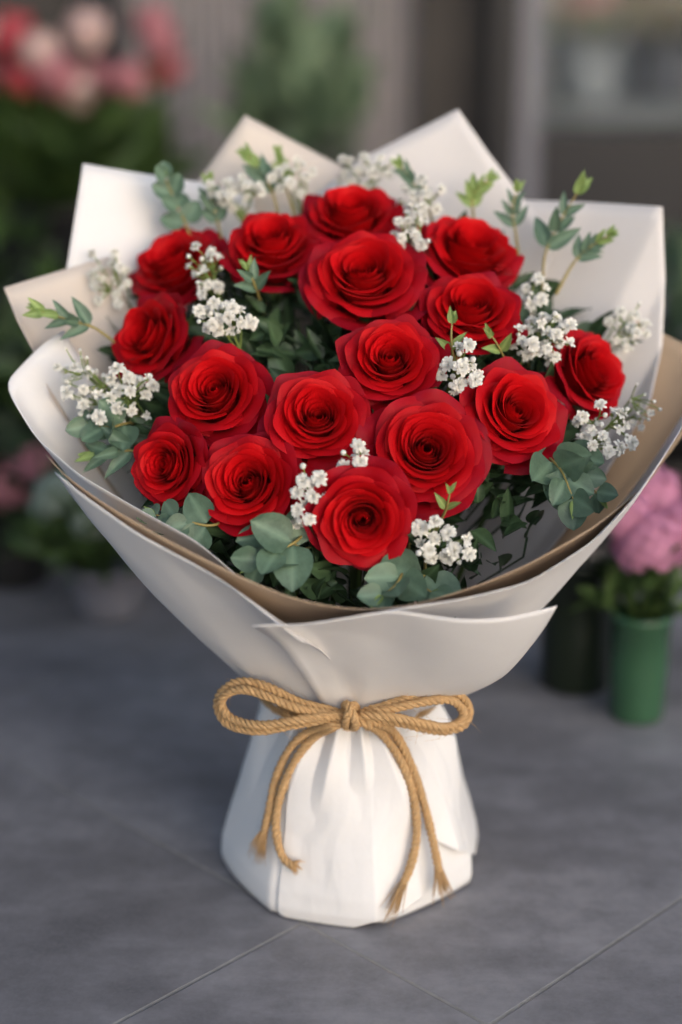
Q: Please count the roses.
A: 16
